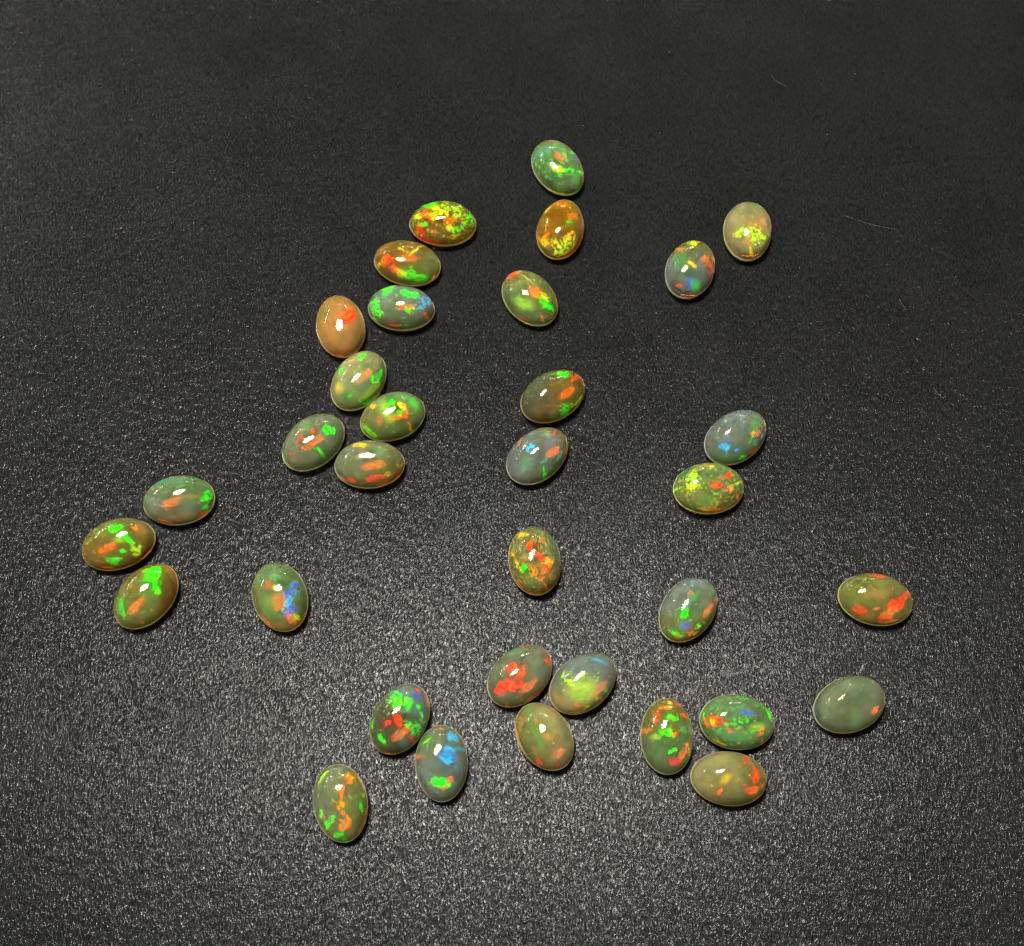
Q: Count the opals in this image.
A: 34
